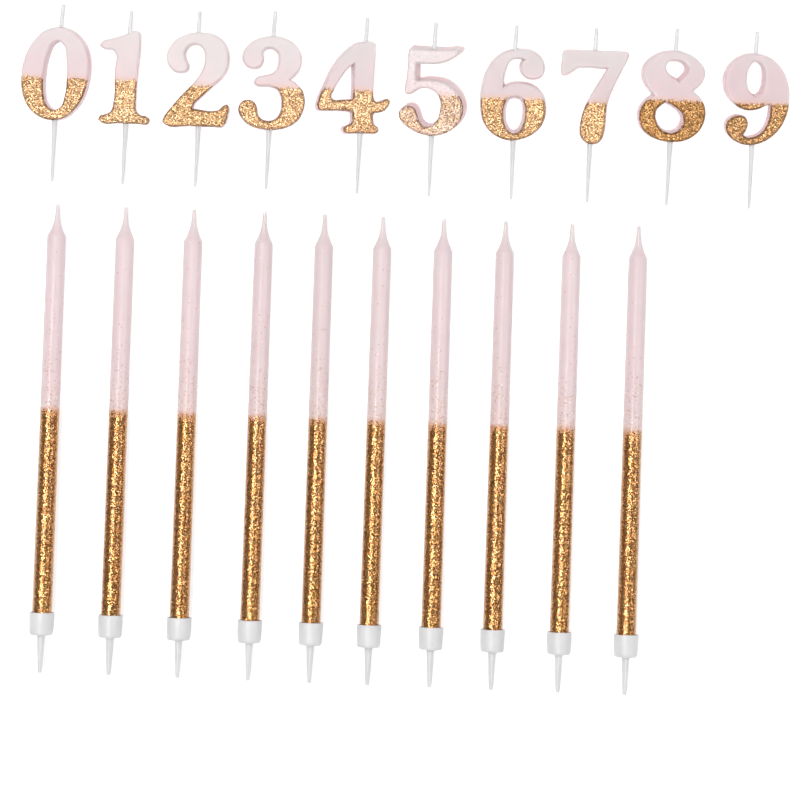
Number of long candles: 10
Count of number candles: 10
